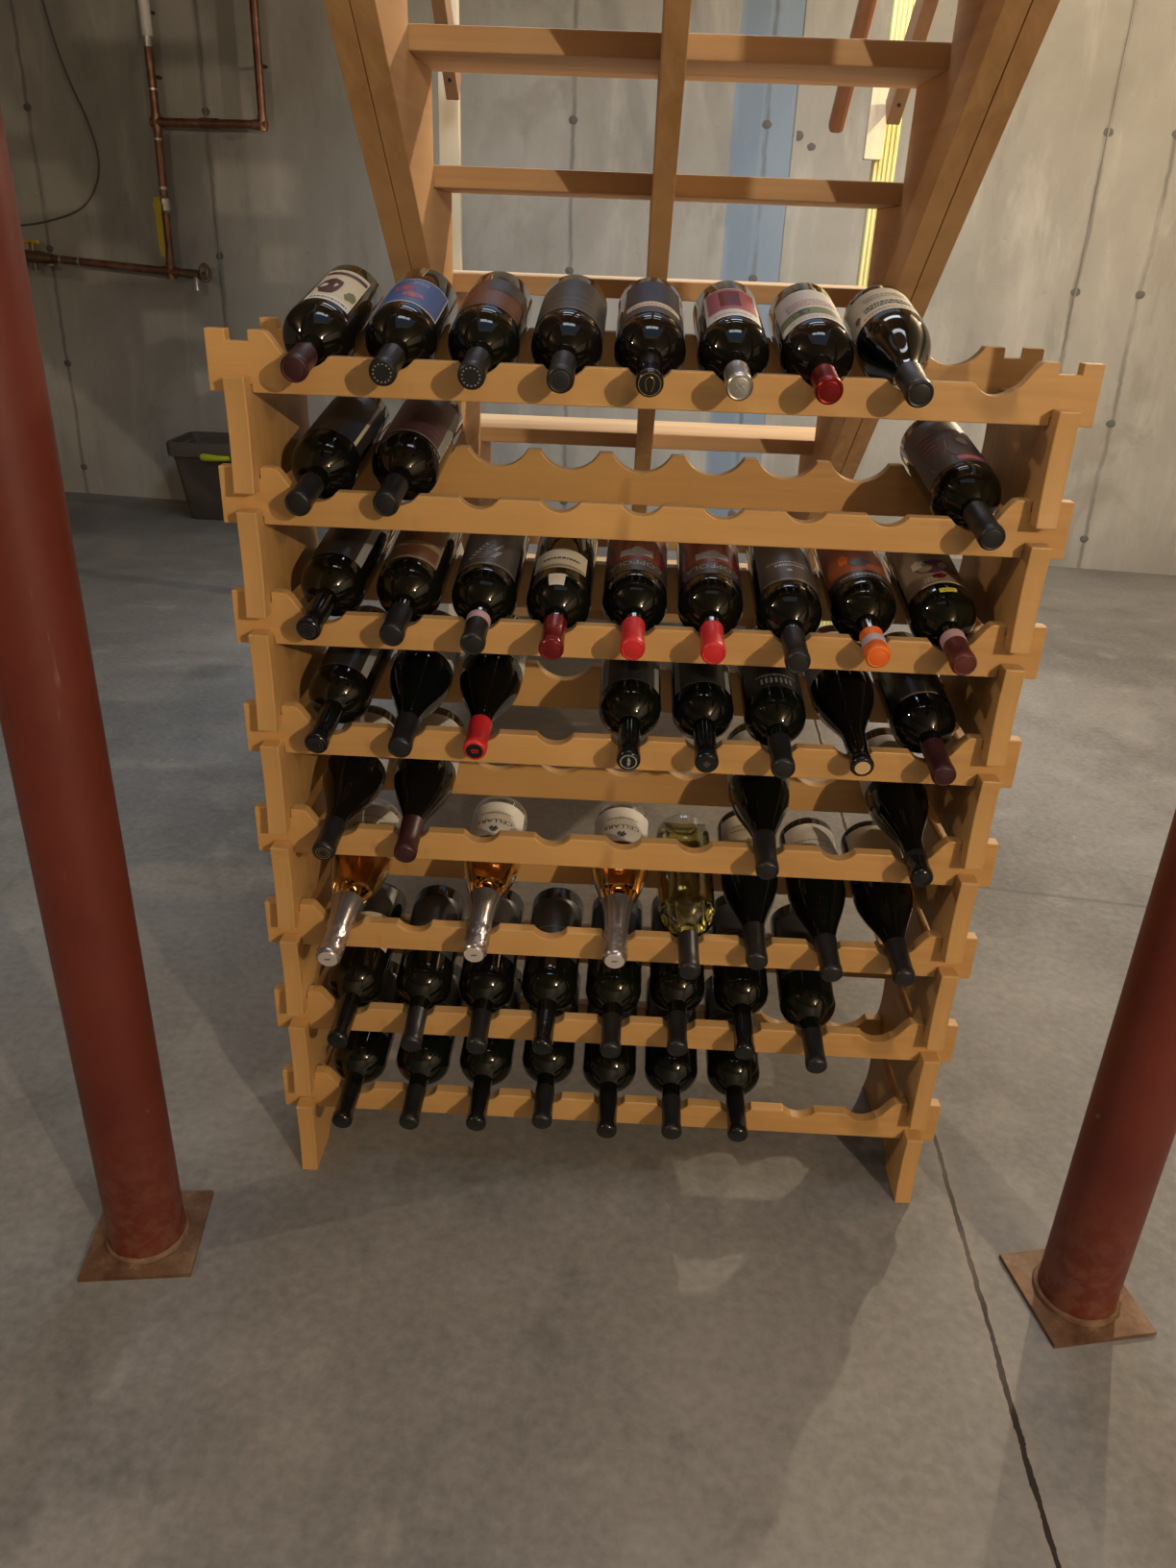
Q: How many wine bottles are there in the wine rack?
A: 54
